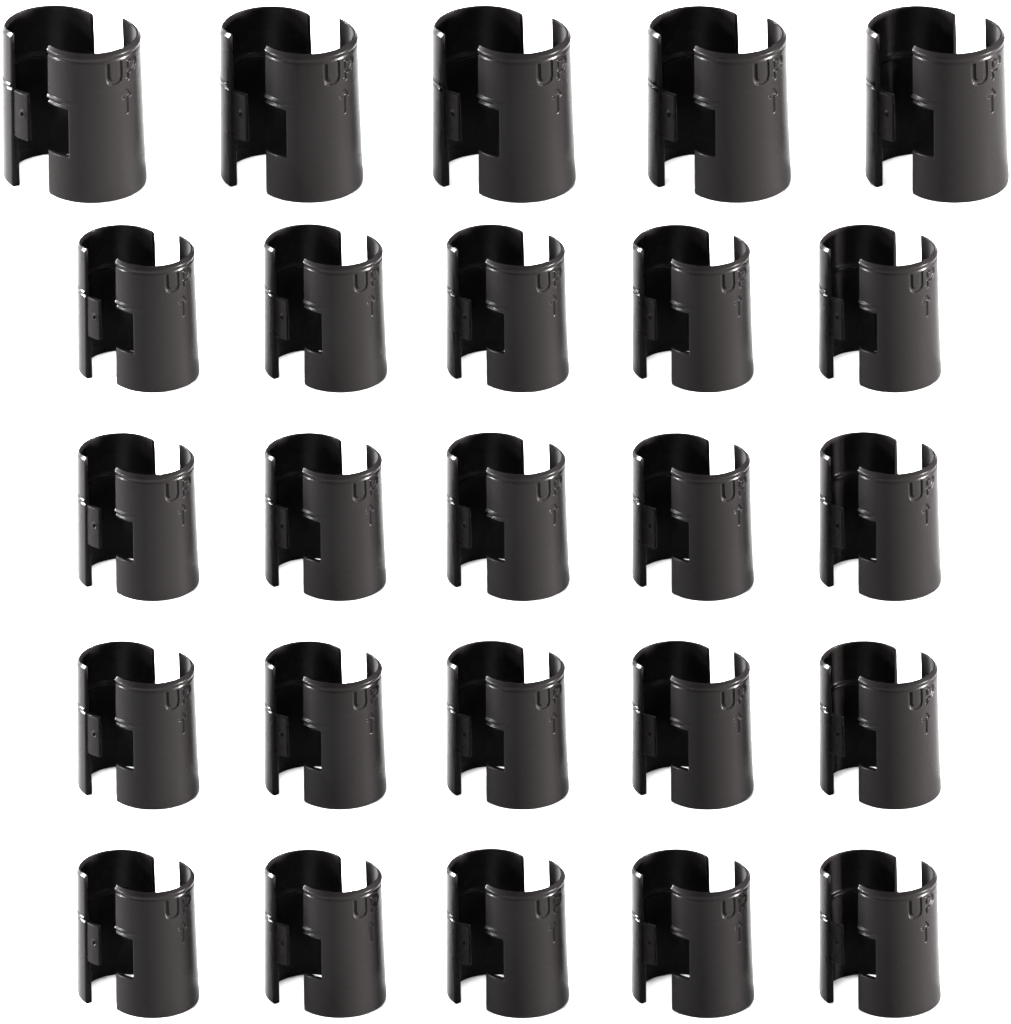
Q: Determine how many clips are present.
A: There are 25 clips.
